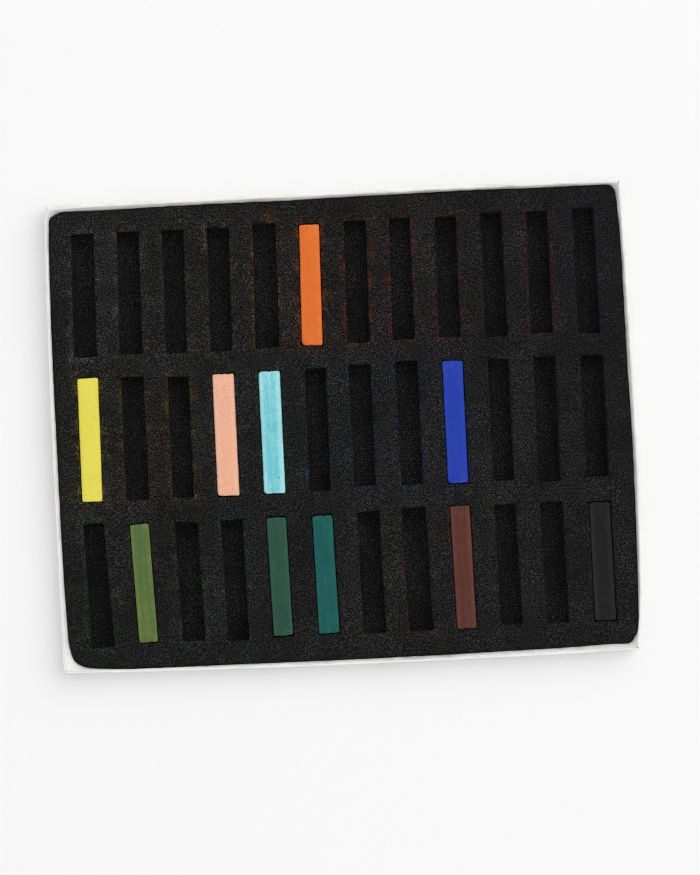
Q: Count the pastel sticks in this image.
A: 10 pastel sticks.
